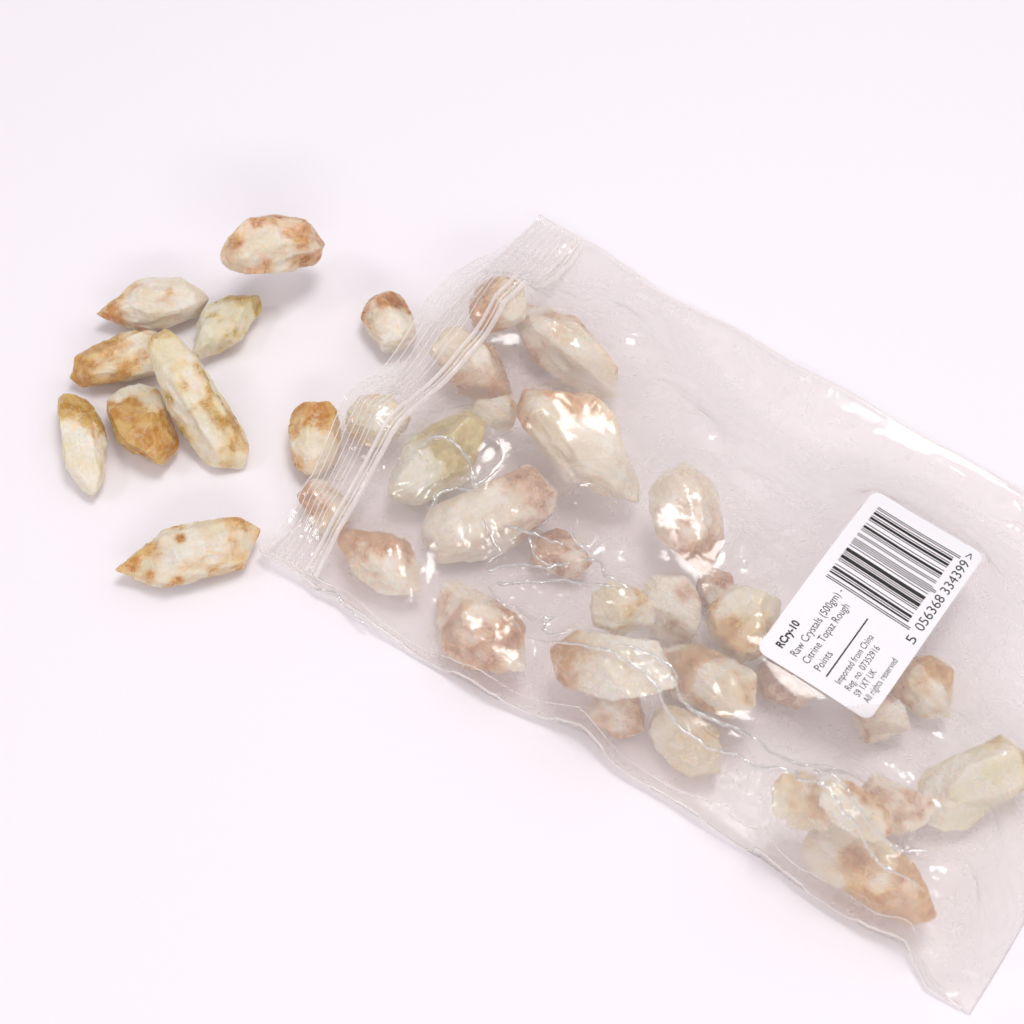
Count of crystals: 39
